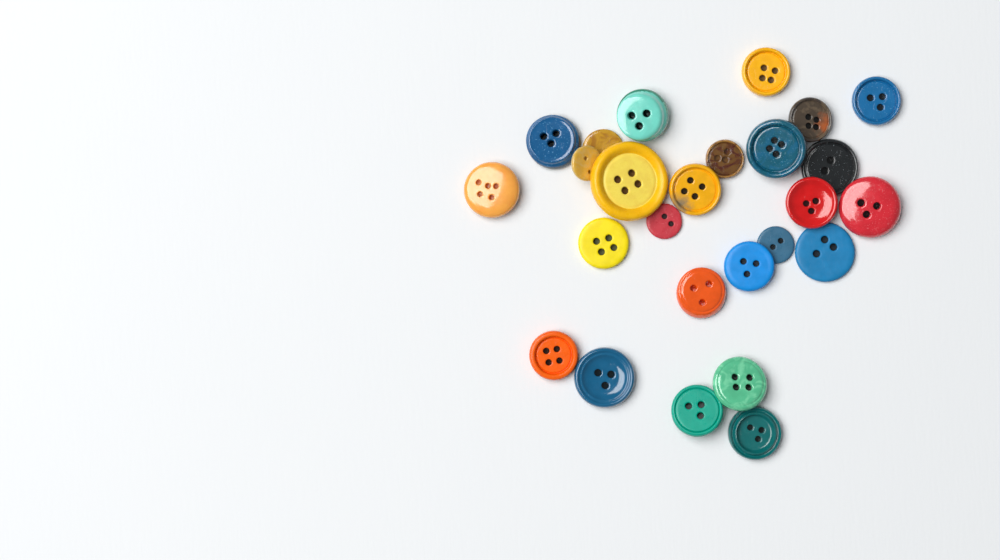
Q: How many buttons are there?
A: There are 26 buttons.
